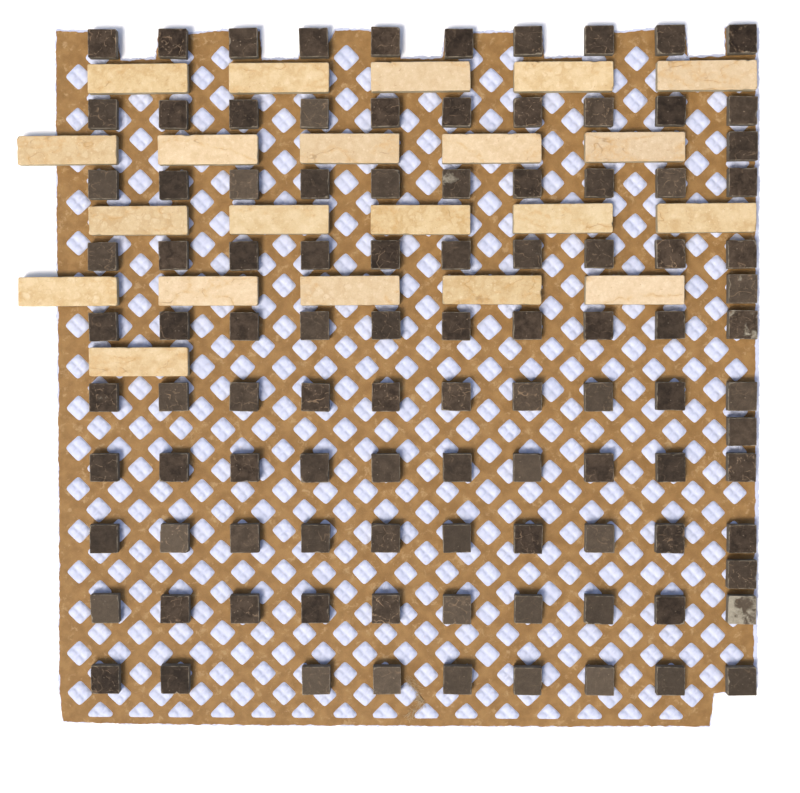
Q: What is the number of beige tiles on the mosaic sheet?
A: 21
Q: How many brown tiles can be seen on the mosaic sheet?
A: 103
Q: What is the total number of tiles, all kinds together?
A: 124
